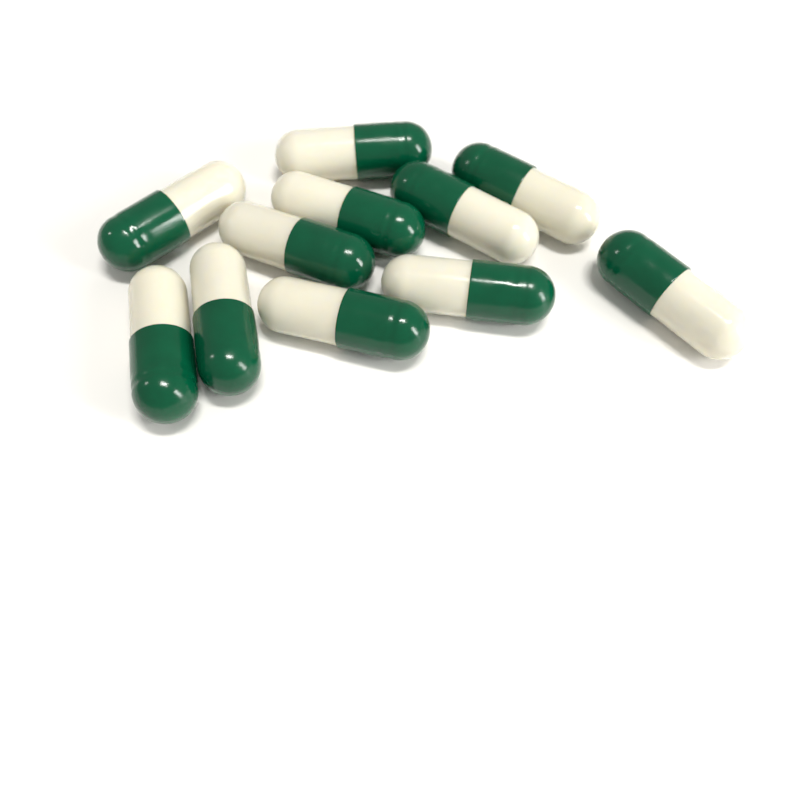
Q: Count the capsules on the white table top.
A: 11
